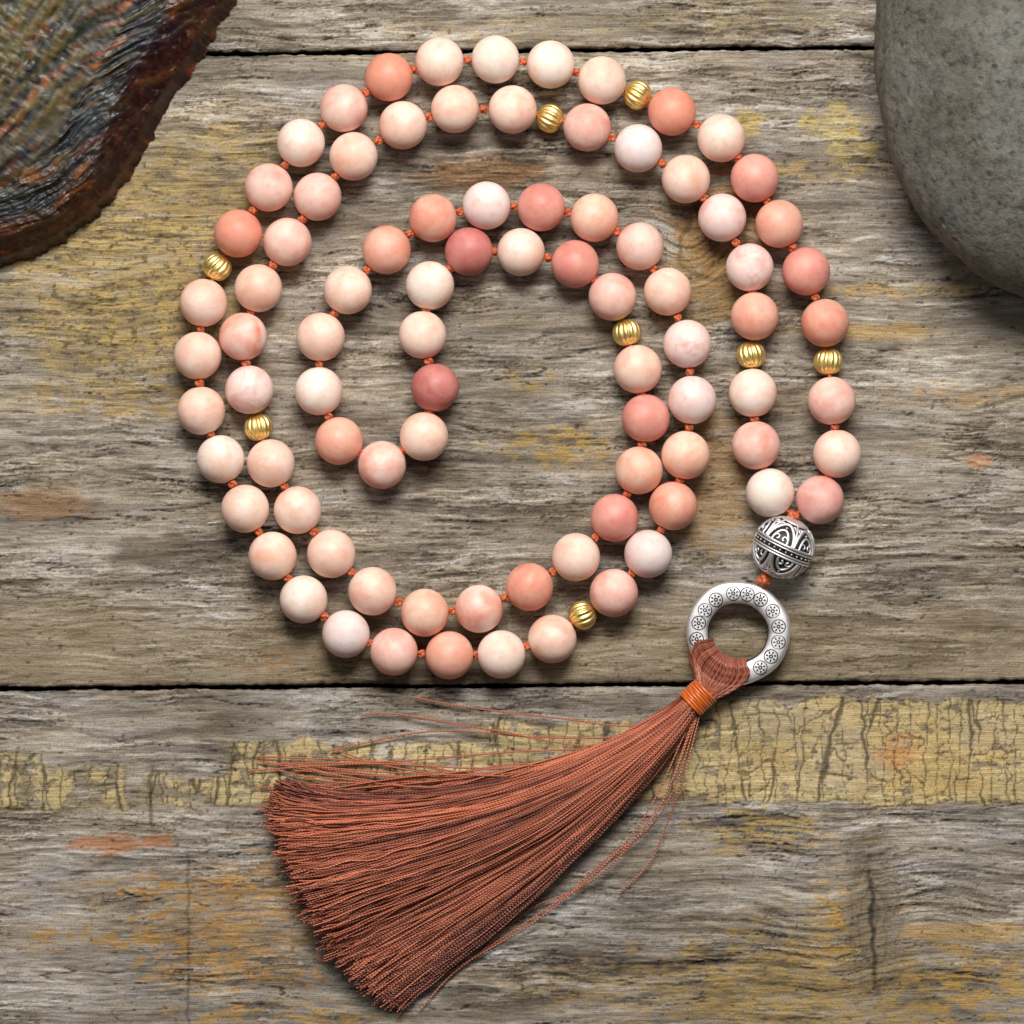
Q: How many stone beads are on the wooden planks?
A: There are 86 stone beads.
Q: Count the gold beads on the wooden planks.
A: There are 8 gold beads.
